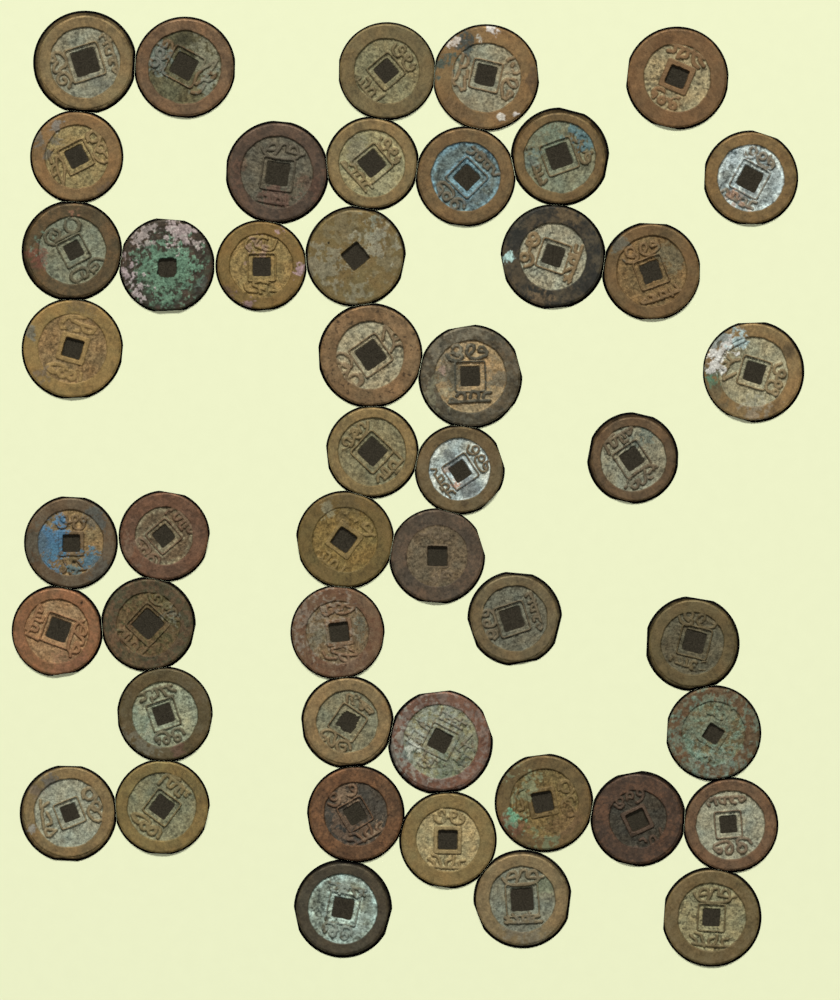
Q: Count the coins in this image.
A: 47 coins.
